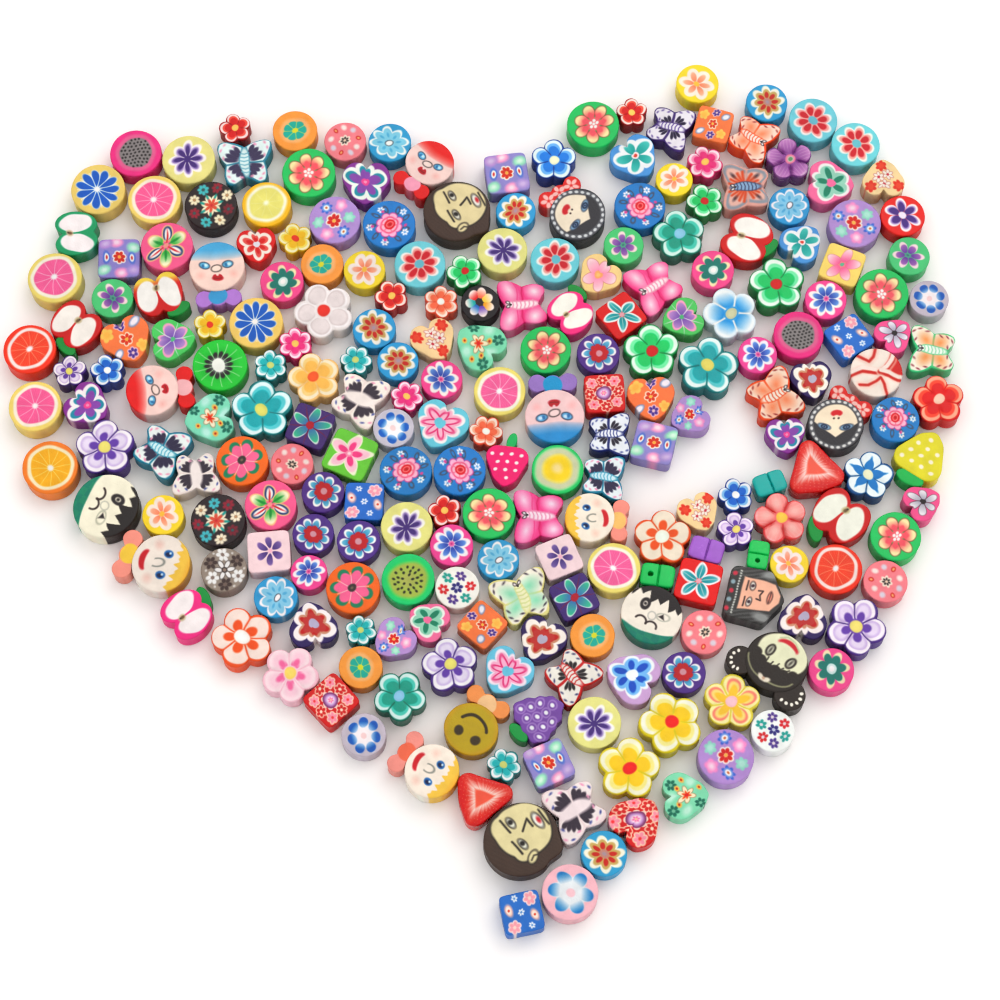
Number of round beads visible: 92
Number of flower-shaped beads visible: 44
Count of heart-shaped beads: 31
